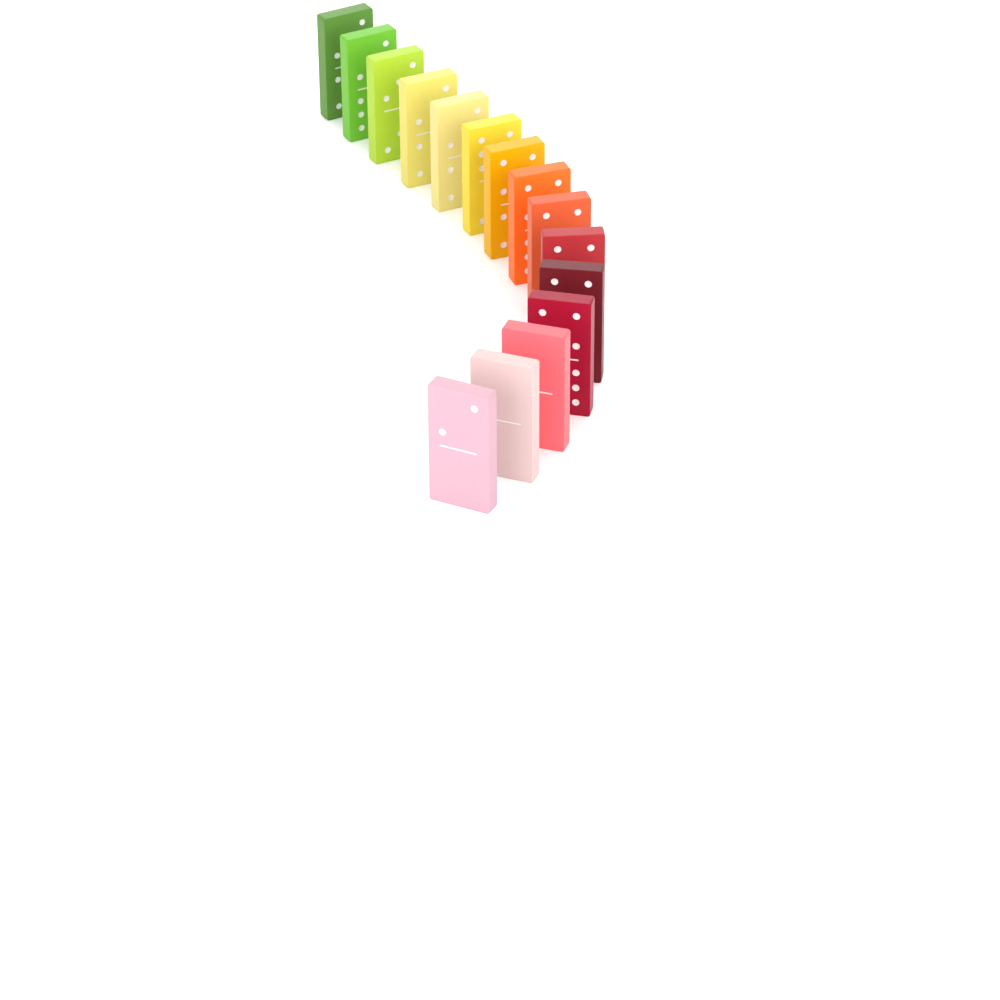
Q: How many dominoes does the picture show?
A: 15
